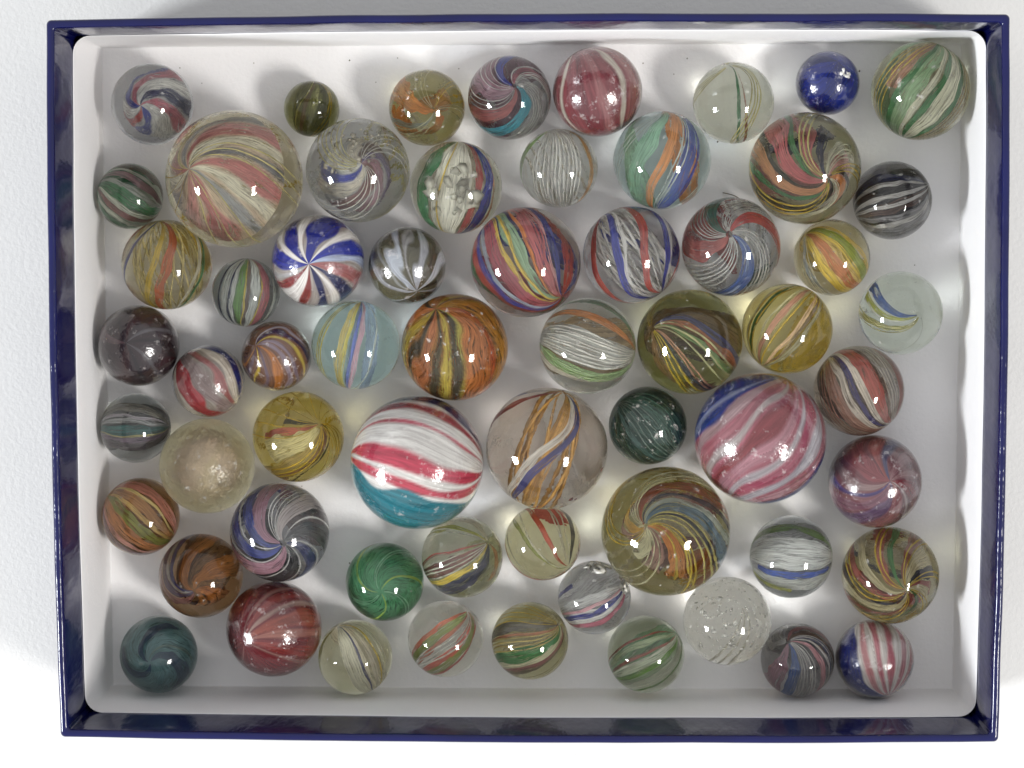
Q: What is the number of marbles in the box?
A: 61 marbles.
